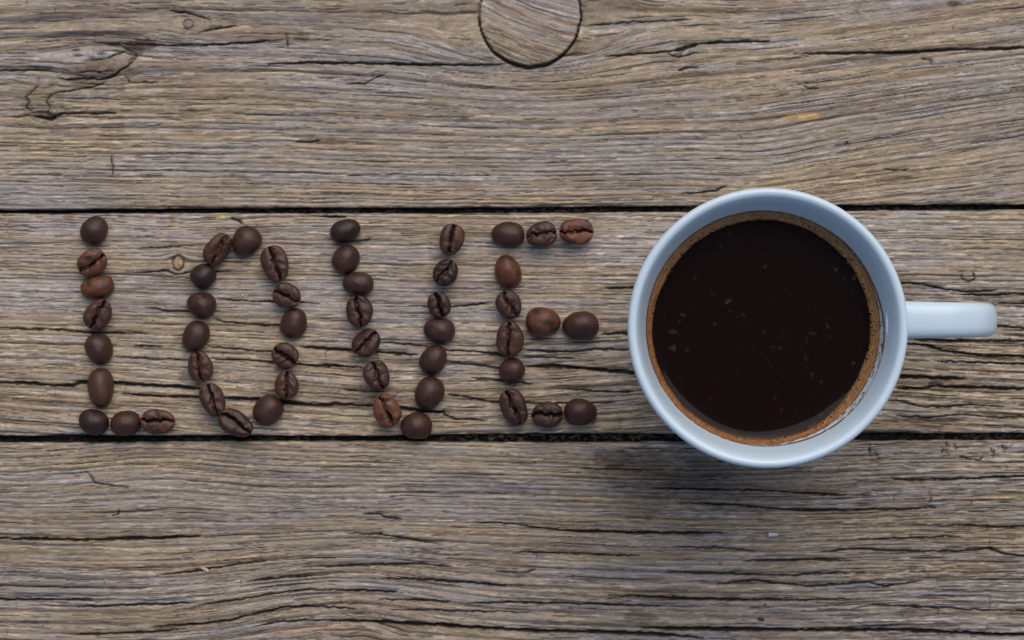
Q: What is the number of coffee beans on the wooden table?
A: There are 49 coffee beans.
